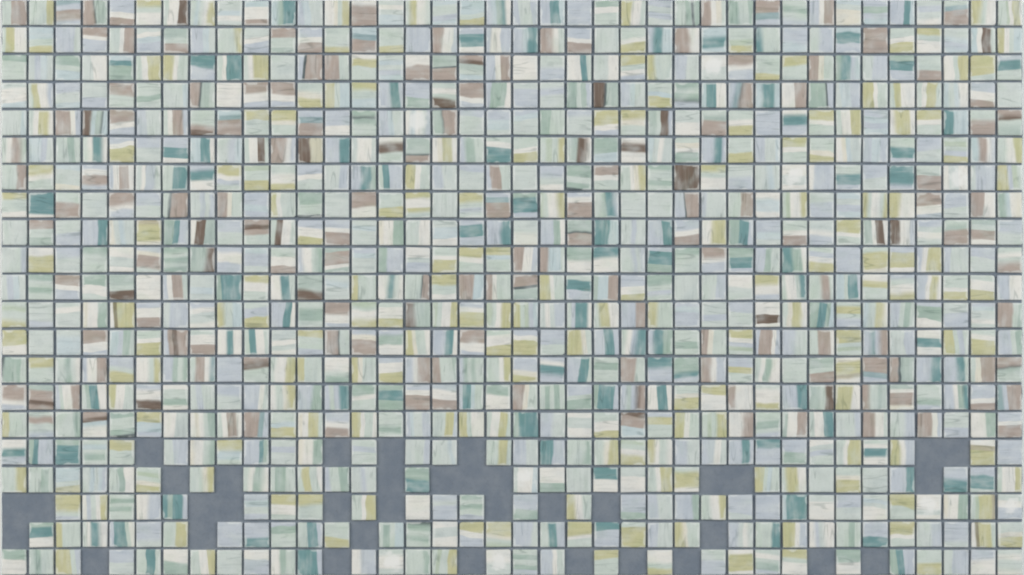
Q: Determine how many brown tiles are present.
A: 164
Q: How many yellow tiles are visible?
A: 200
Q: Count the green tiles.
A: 200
